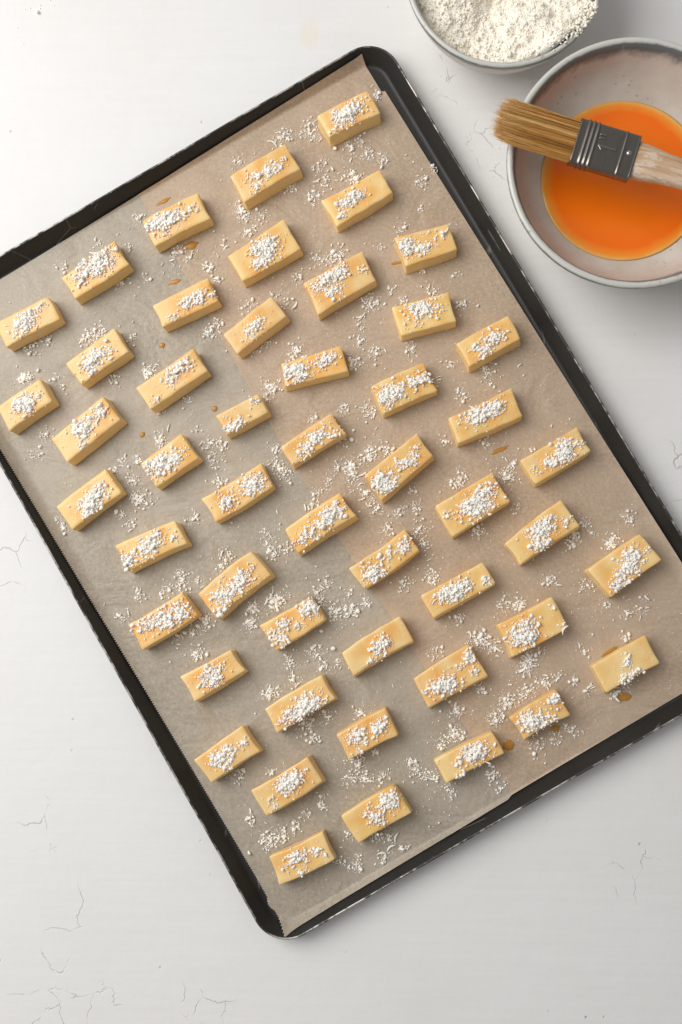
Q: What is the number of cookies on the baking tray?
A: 50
